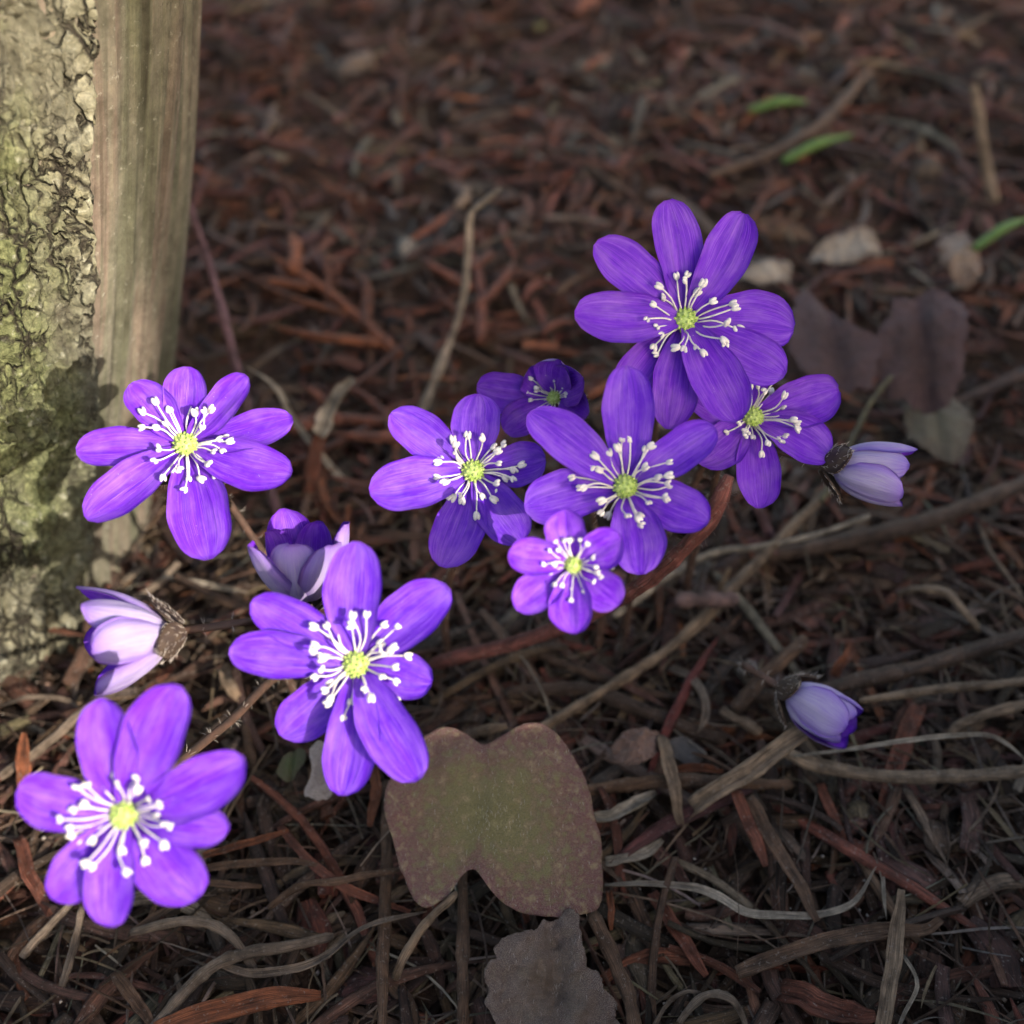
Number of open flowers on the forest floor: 9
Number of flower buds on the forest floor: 4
